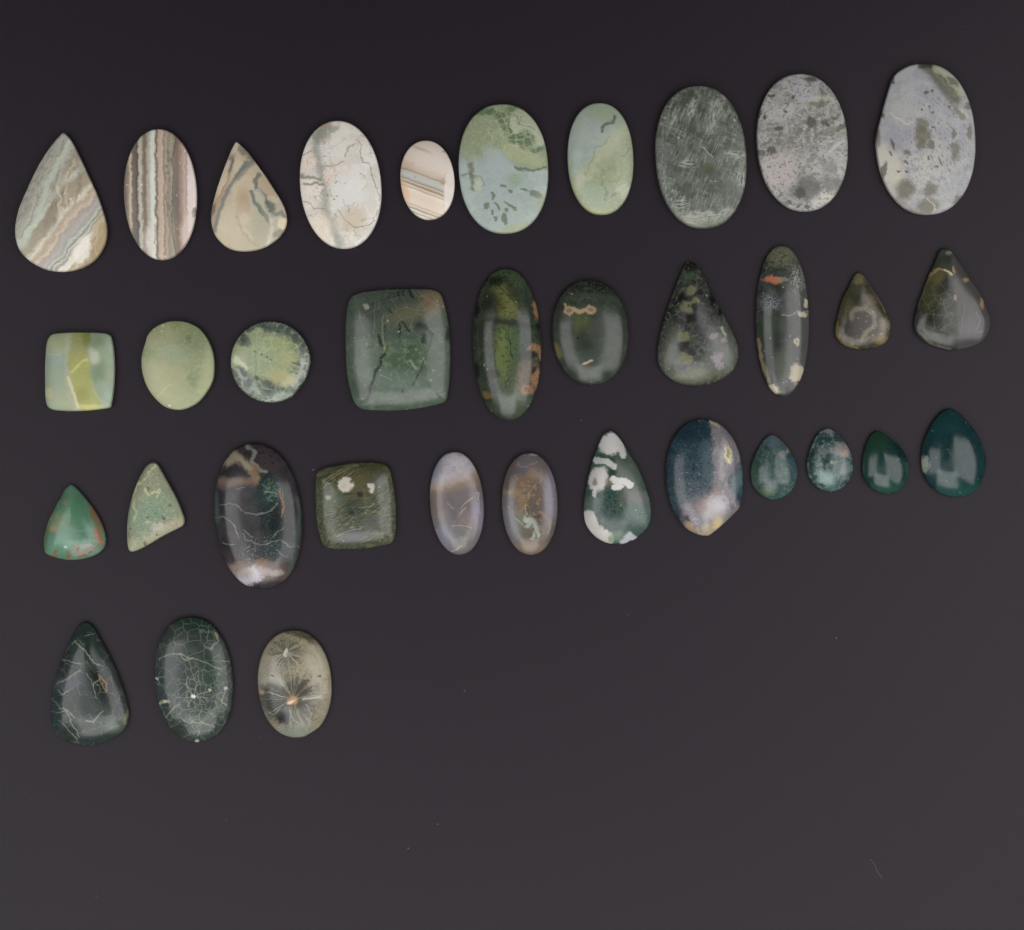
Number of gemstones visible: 35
